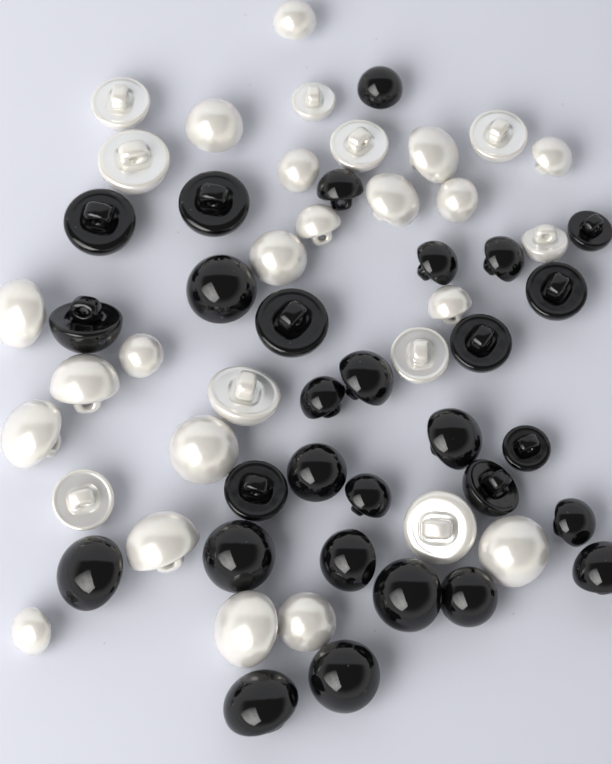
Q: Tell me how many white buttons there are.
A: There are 30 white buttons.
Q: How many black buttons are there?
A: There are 29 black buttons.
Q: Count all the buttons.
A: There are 59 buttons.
